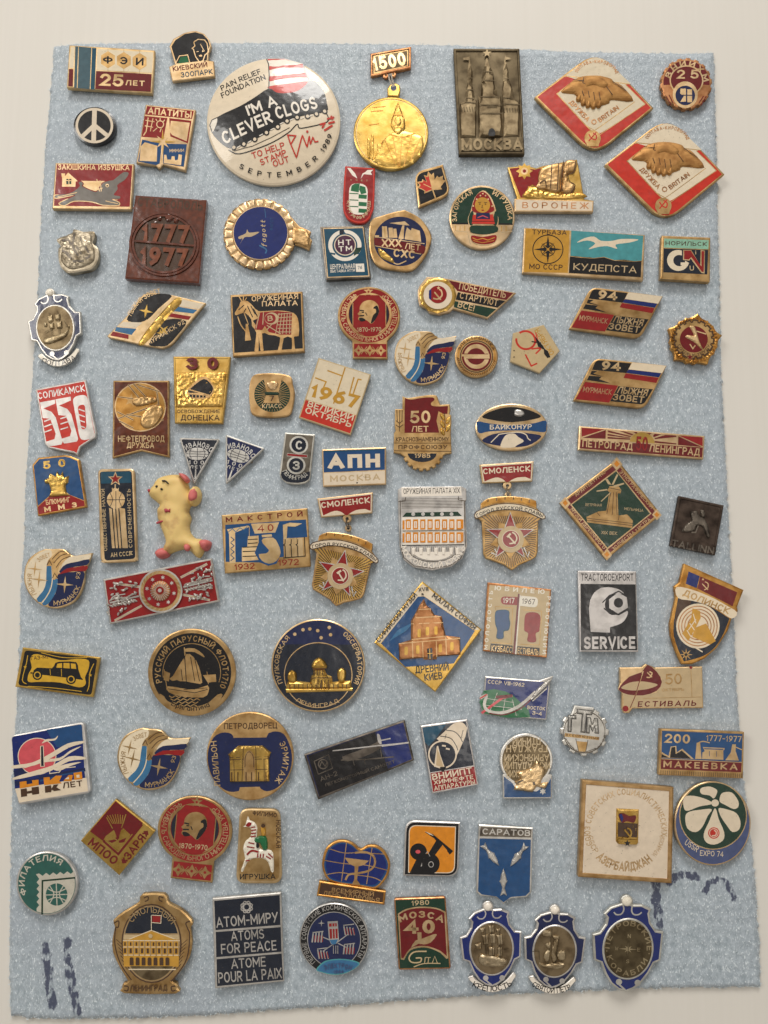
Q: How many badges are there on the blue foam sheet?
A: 88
